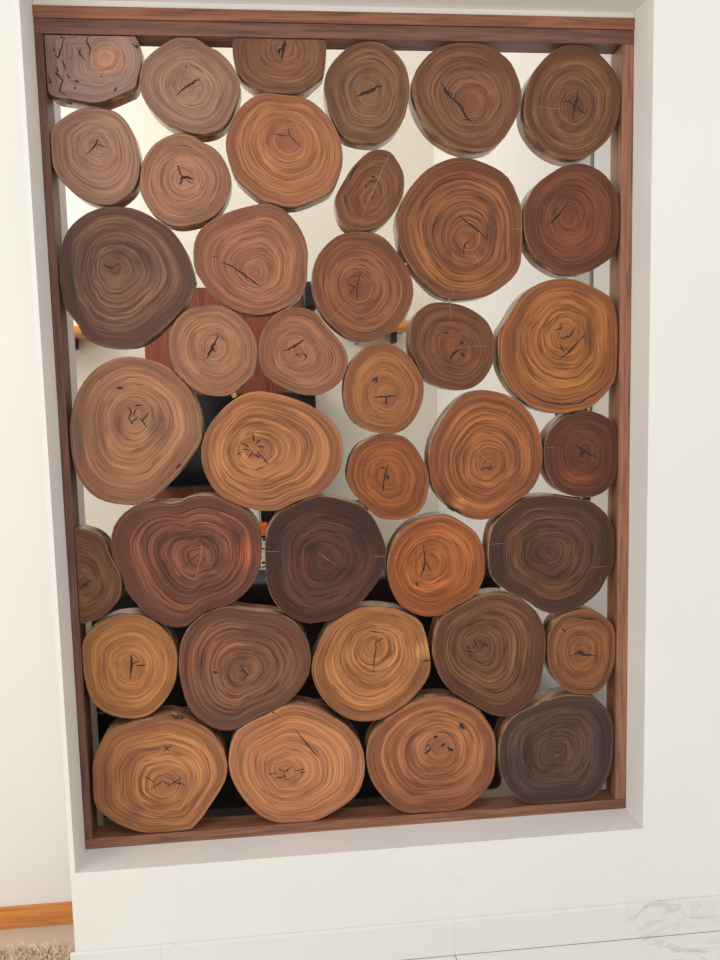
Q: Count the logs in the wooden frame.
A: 39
